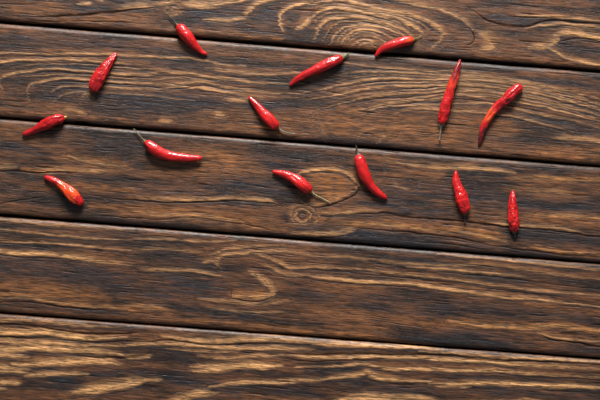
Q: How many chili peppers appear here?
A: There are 14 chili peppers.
